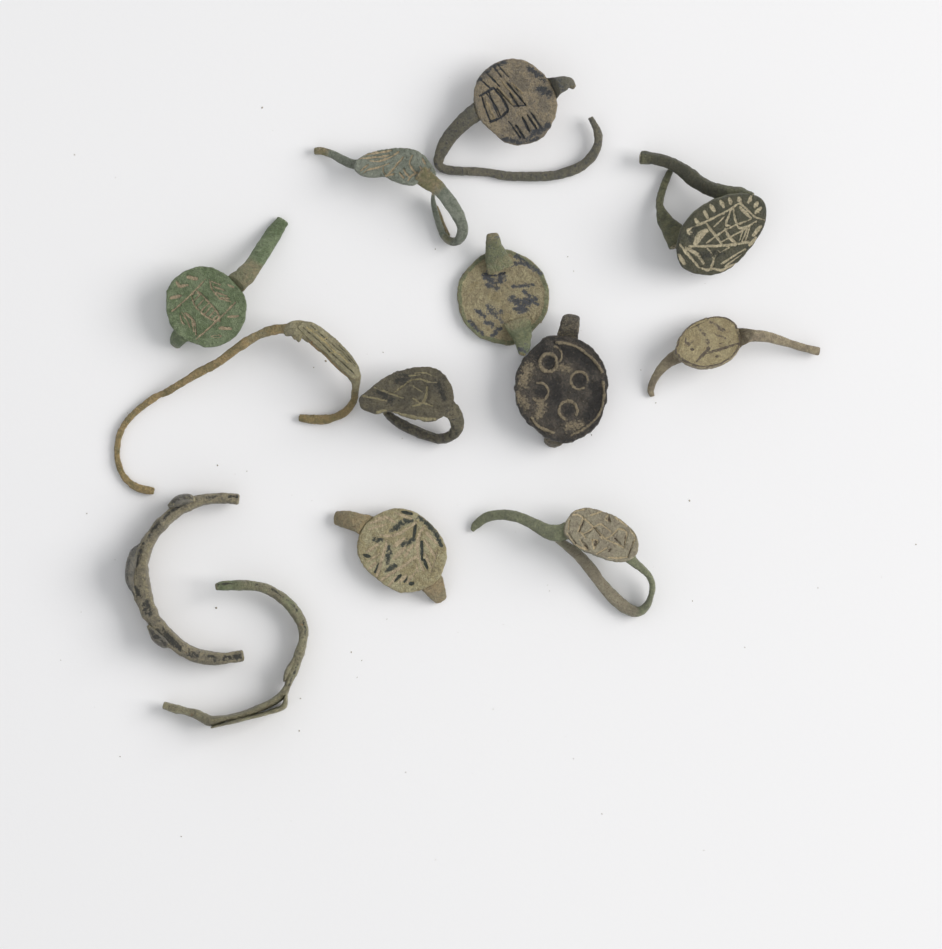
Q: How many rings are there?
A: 13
